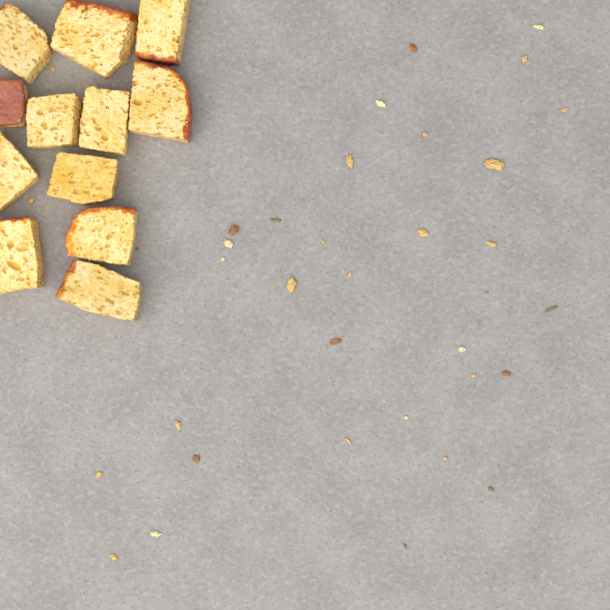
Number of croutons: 12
